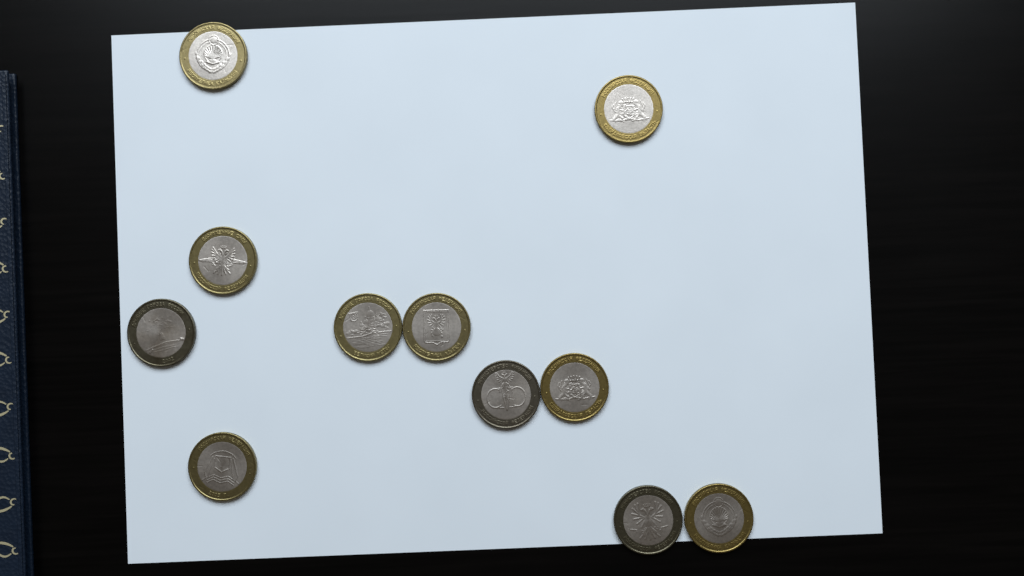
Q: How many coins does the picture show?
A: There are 11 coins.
